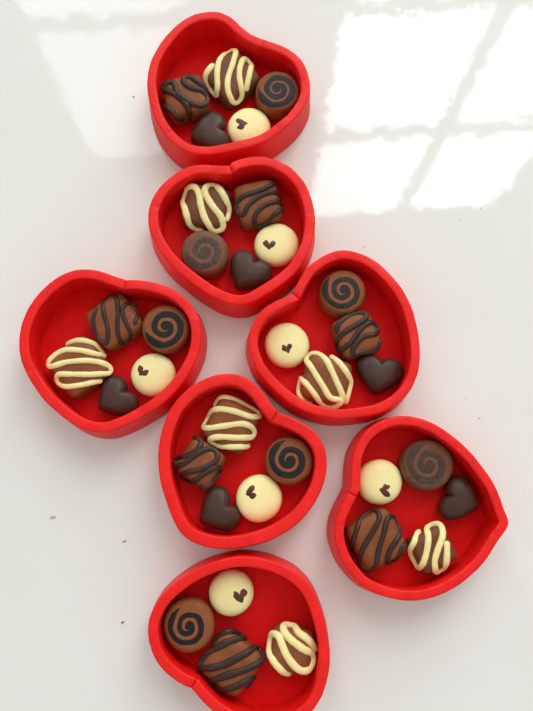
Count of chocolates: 34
